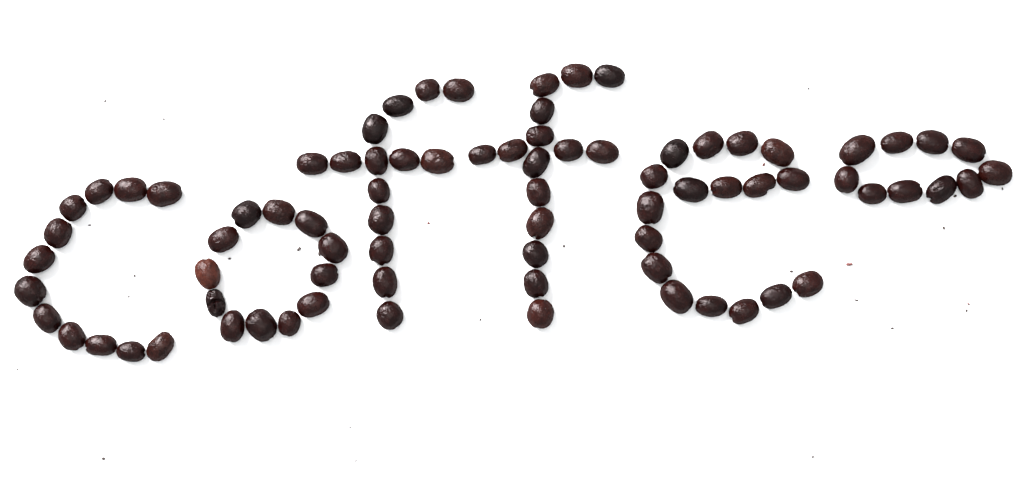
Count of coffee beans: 80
